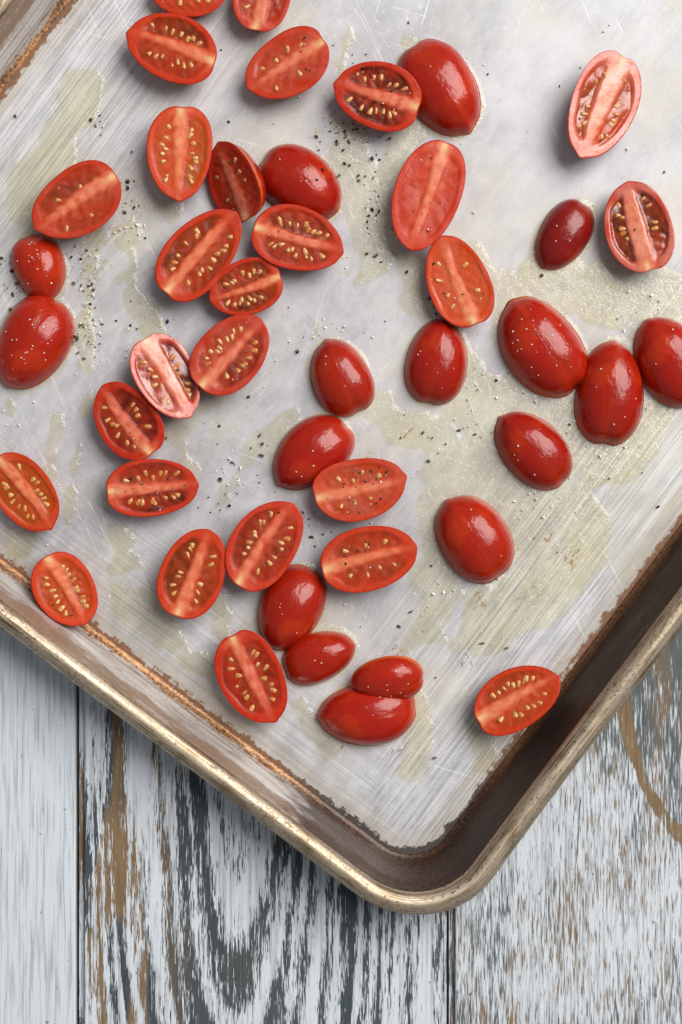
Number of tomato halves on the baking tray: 44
